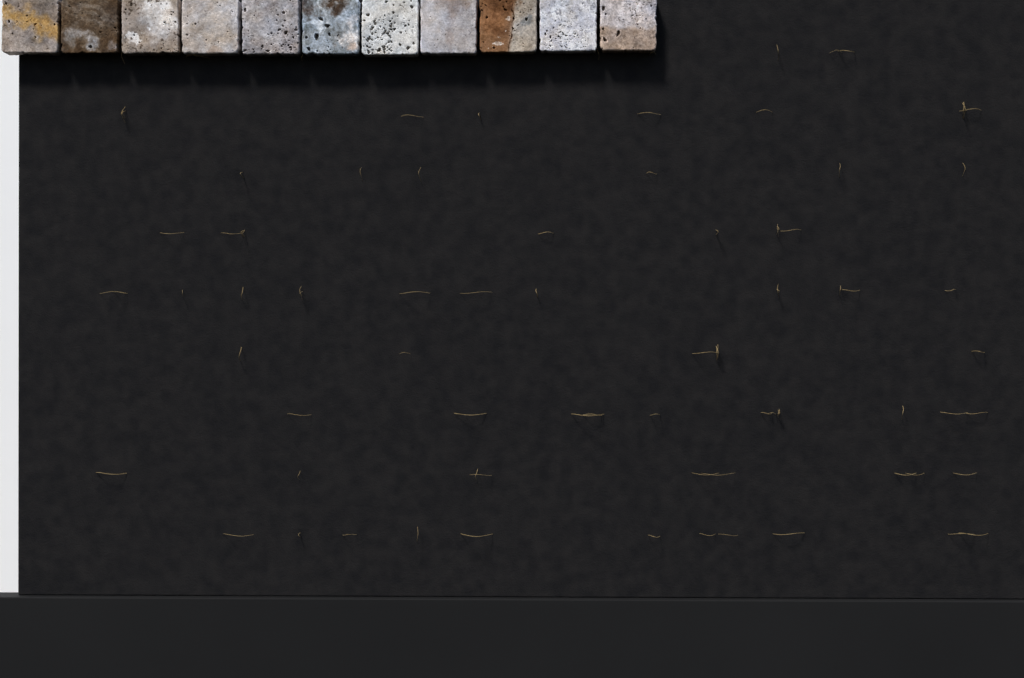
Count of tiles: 11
